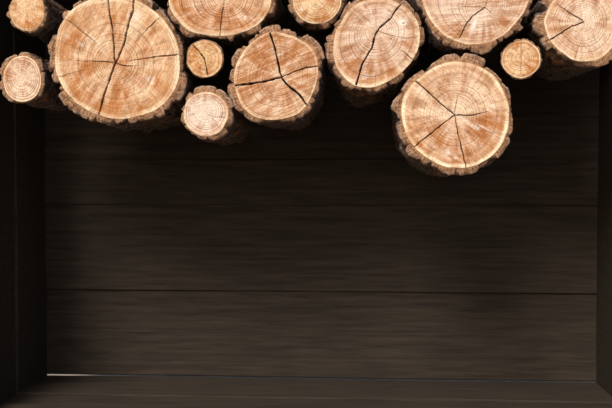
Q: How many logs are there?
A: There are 13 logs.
